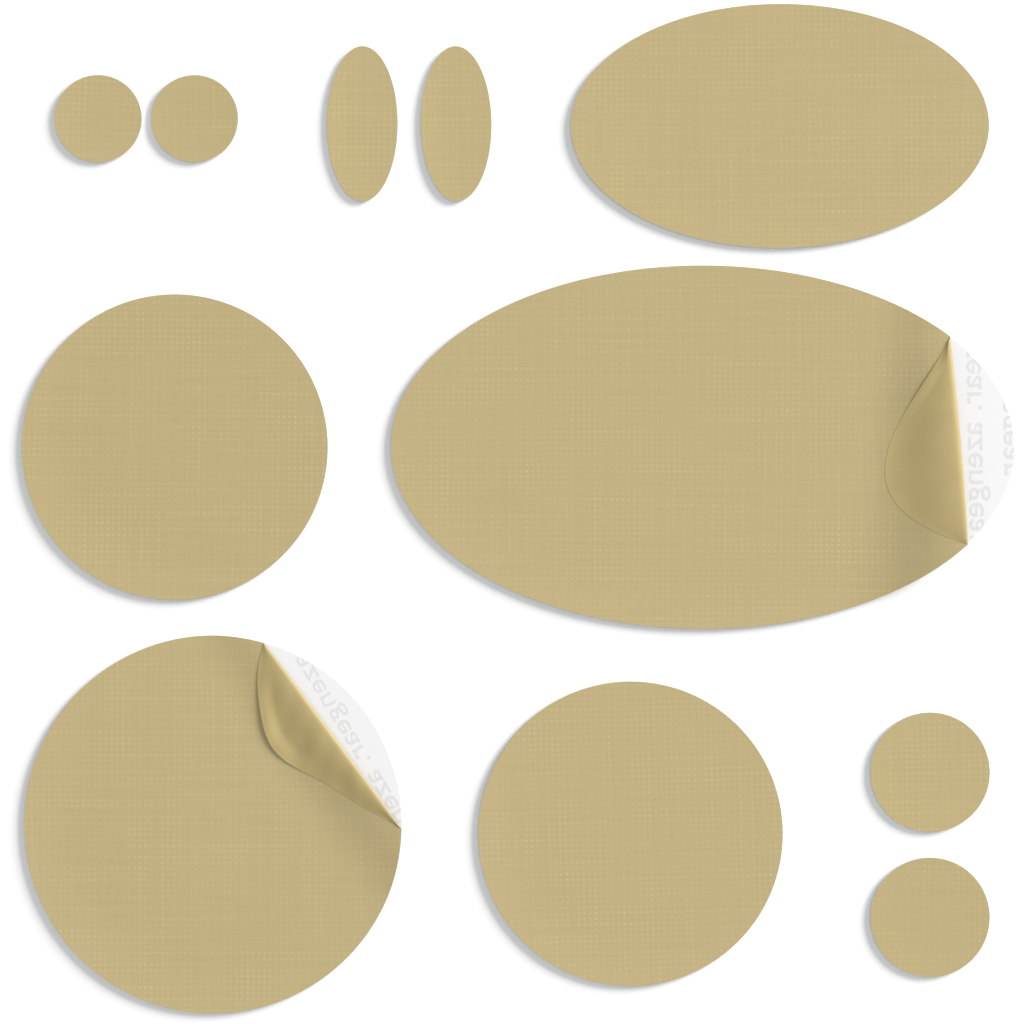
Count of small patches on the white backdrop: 6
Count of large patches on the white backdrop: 5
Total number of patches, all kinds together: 11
